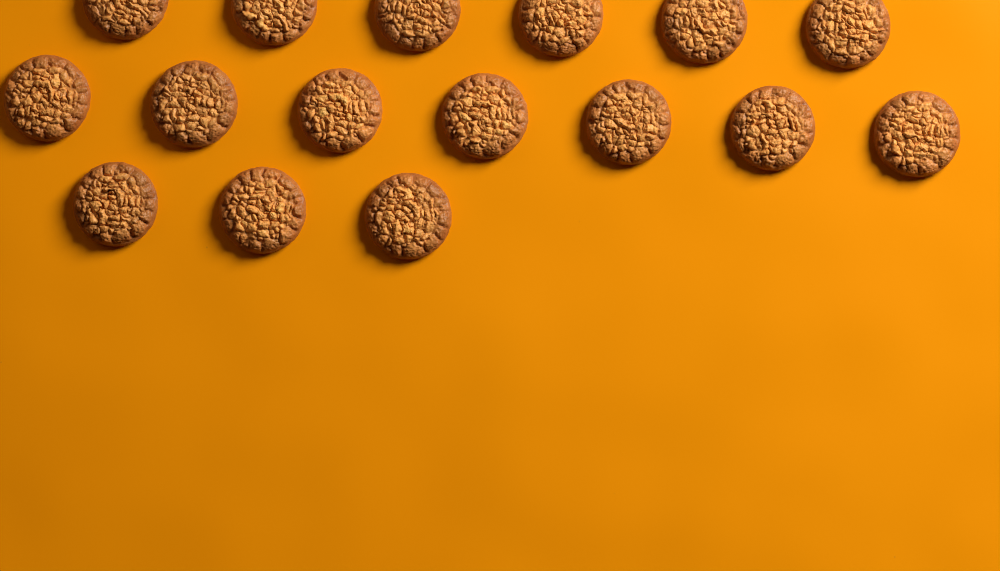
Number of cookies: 16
